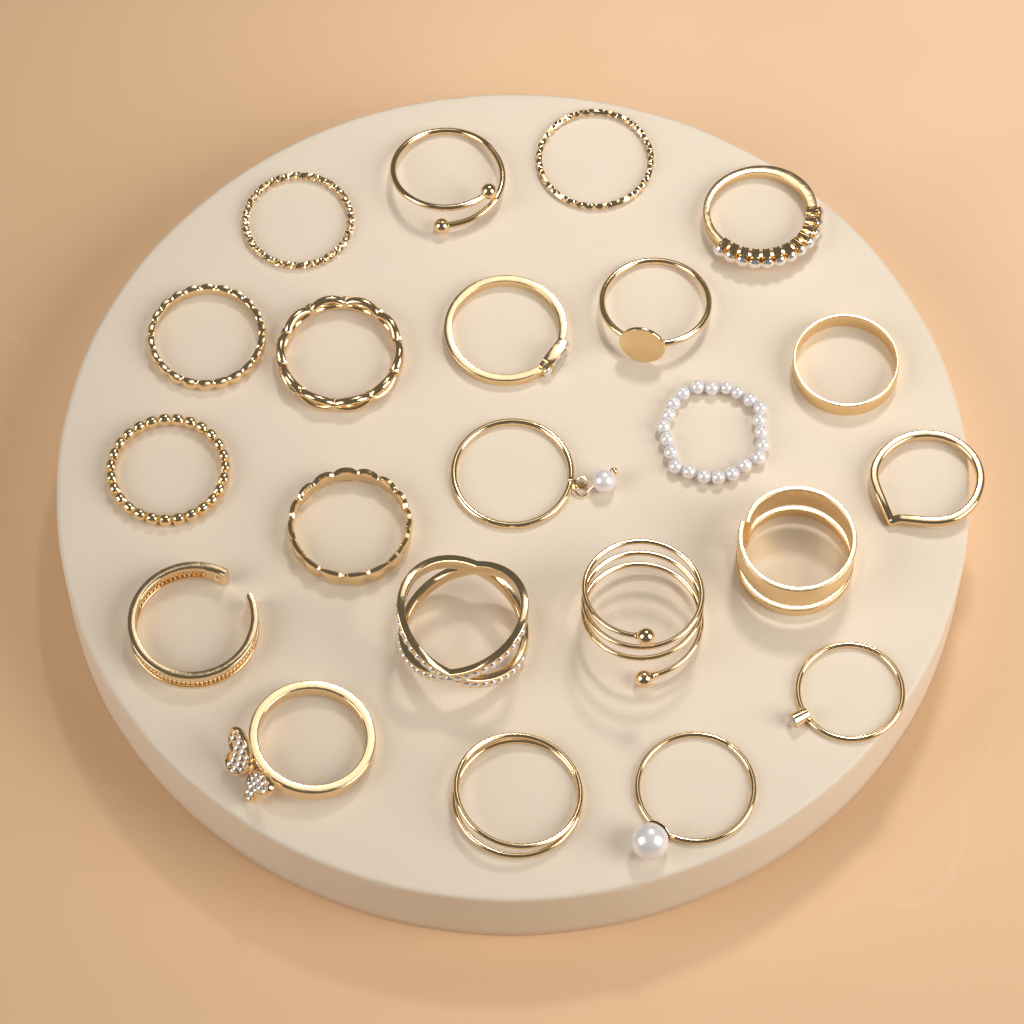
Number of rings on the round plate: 22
